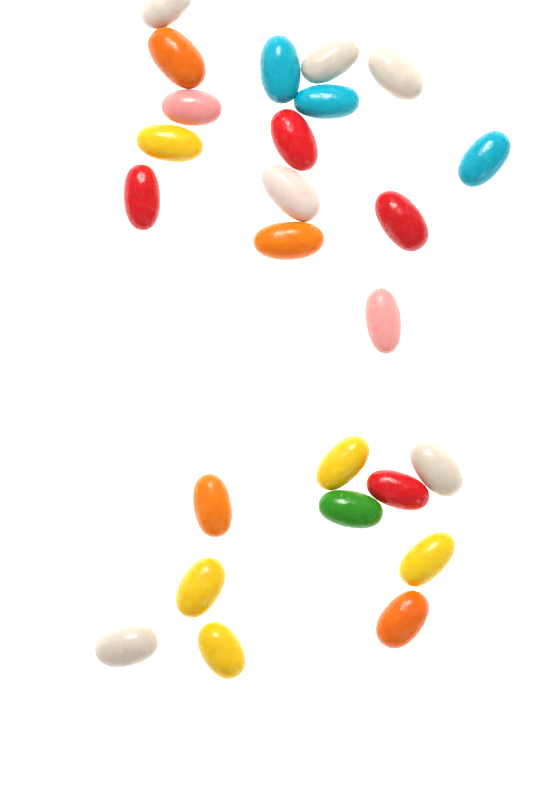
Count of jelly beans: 25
